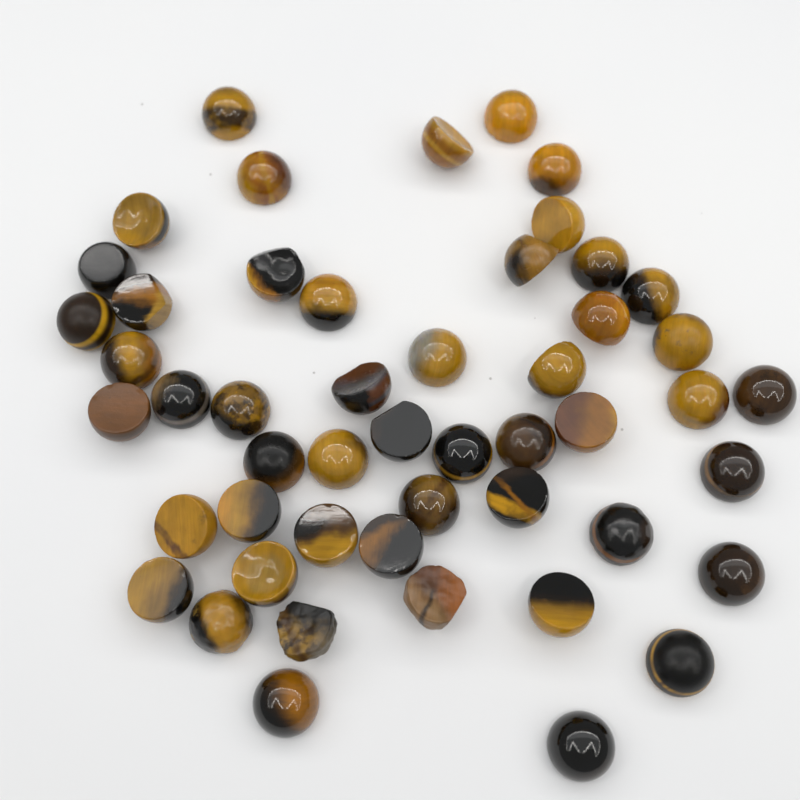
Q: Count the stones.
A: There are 50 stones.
